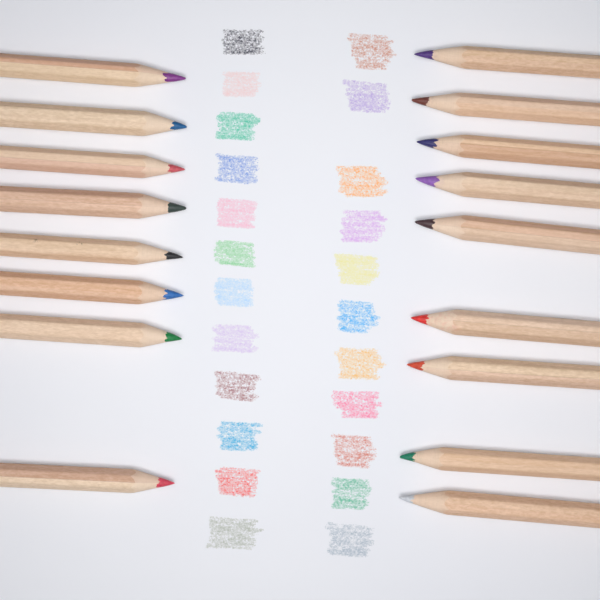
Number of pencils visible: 17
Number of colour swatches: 23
